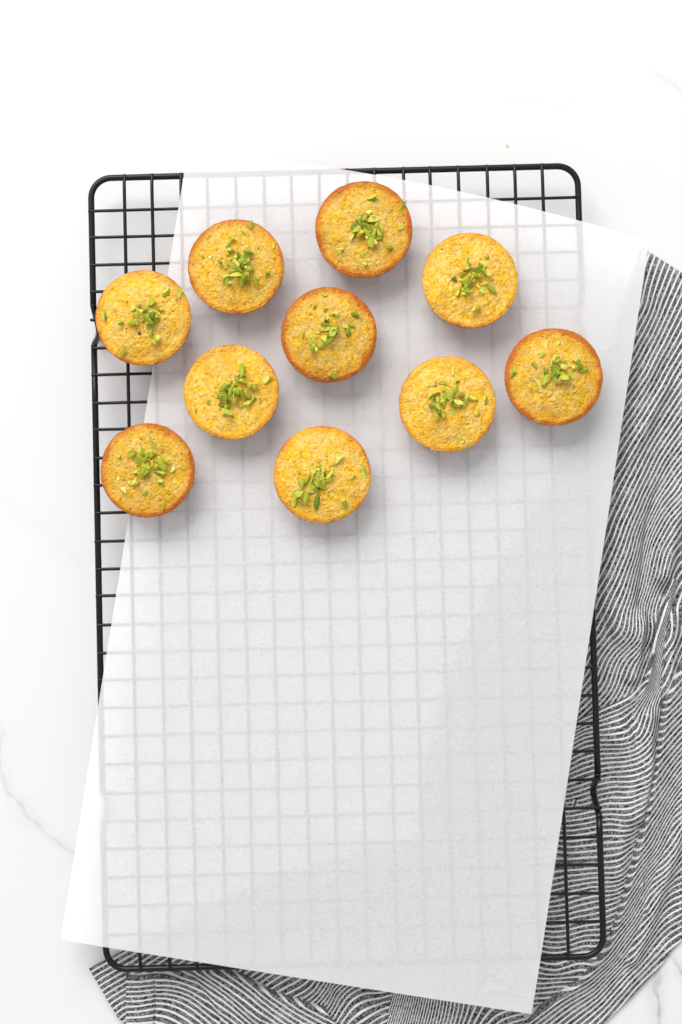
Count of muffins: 10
